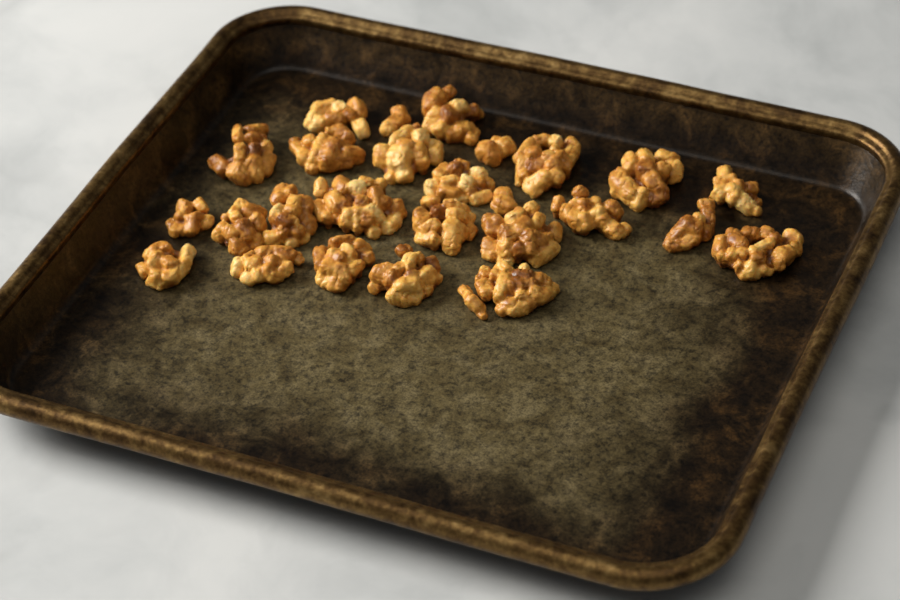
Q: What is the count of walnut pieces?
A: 27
